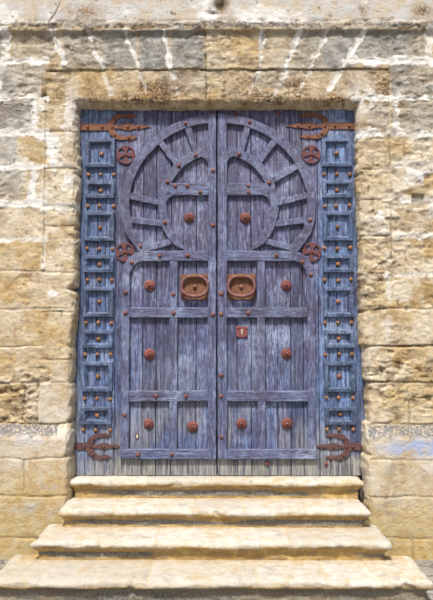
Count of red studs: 44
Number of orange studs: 64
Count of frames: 16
